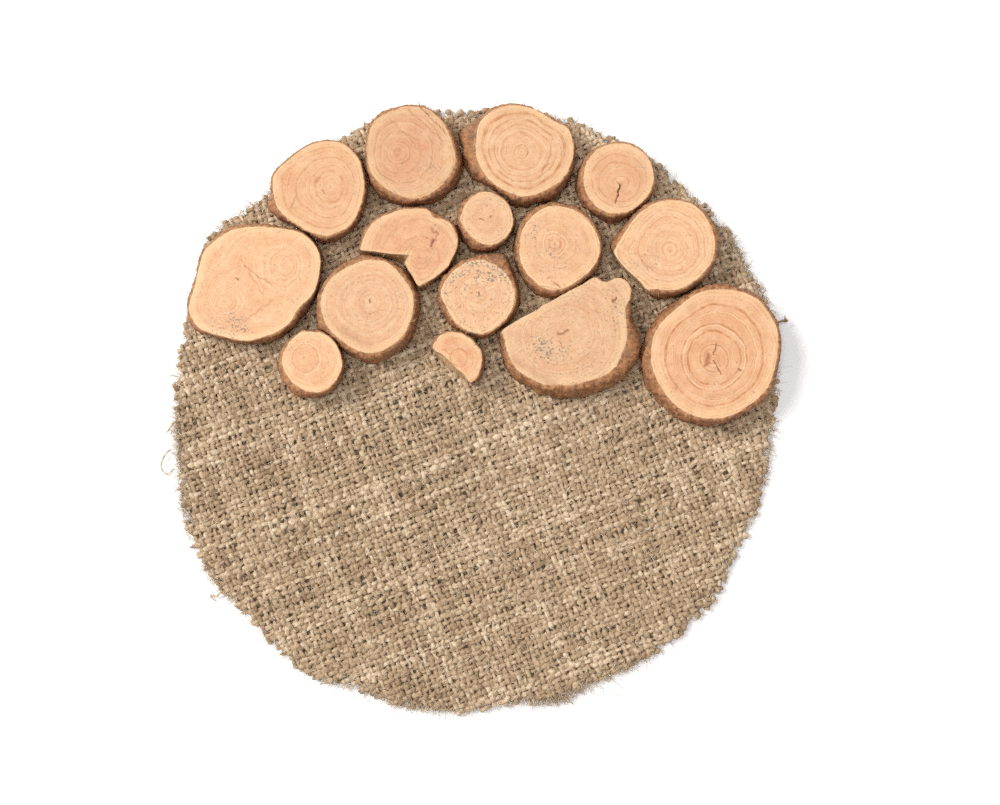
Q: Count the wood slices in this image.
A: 15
